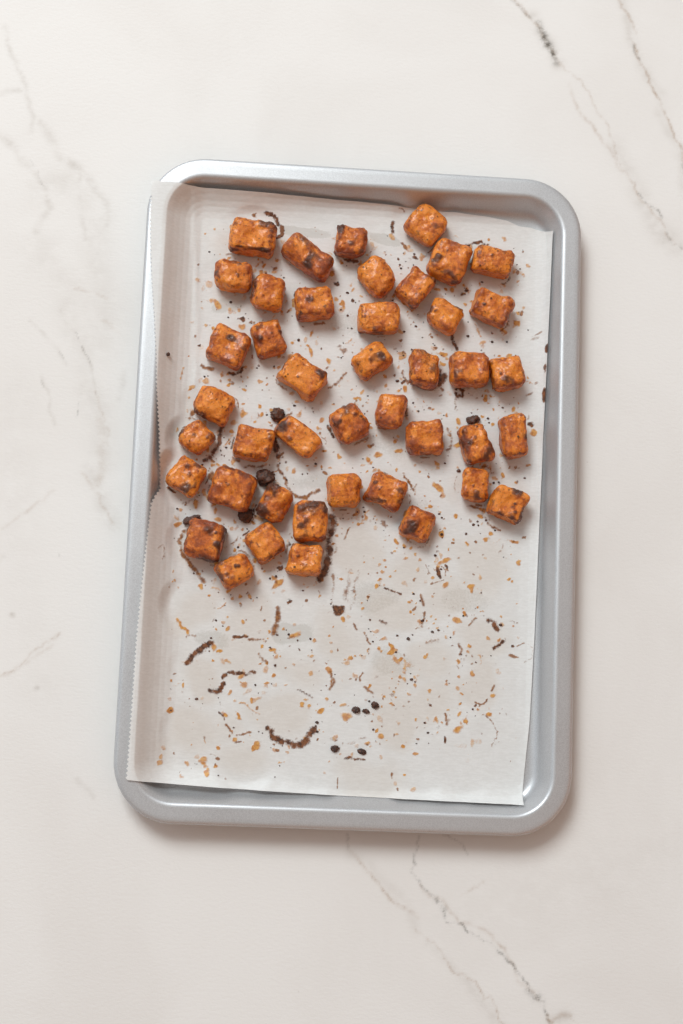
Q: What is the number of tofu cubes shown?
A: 43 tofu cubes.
